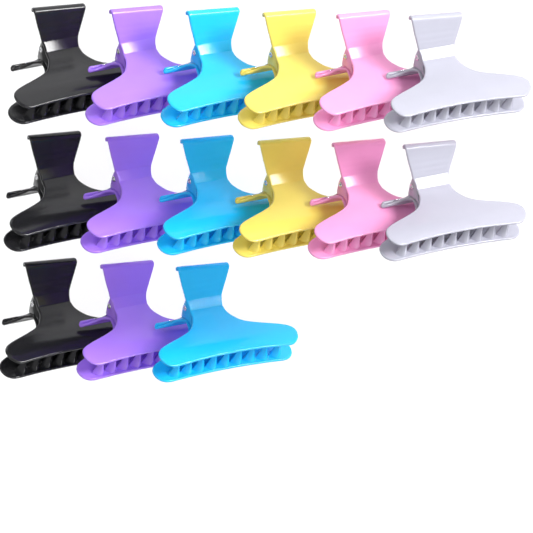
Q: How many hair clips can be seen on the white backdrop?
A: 15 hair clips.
